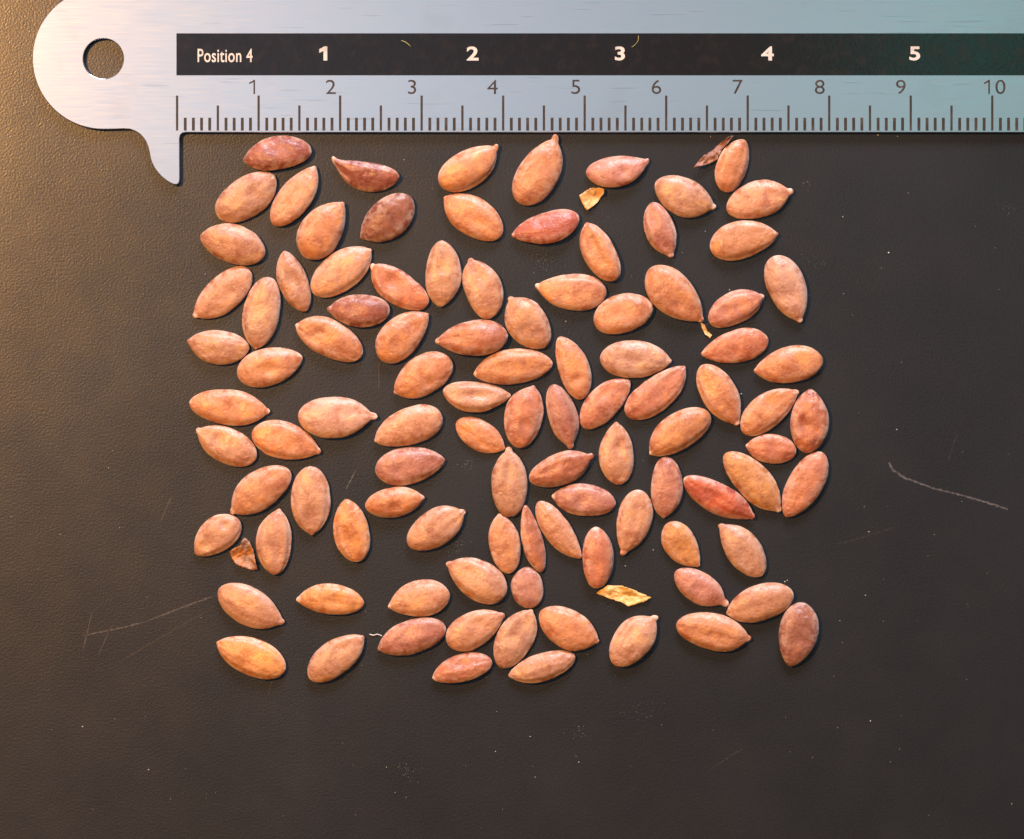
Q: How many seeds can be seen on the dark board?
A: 100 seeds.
